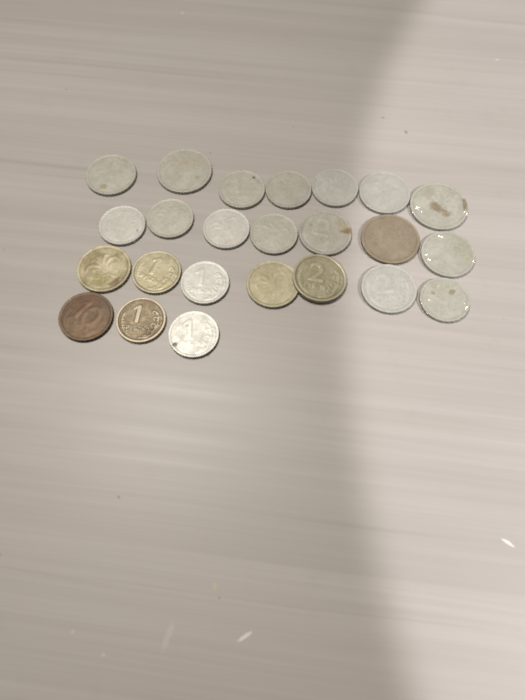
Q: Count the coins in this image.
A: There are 24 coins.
